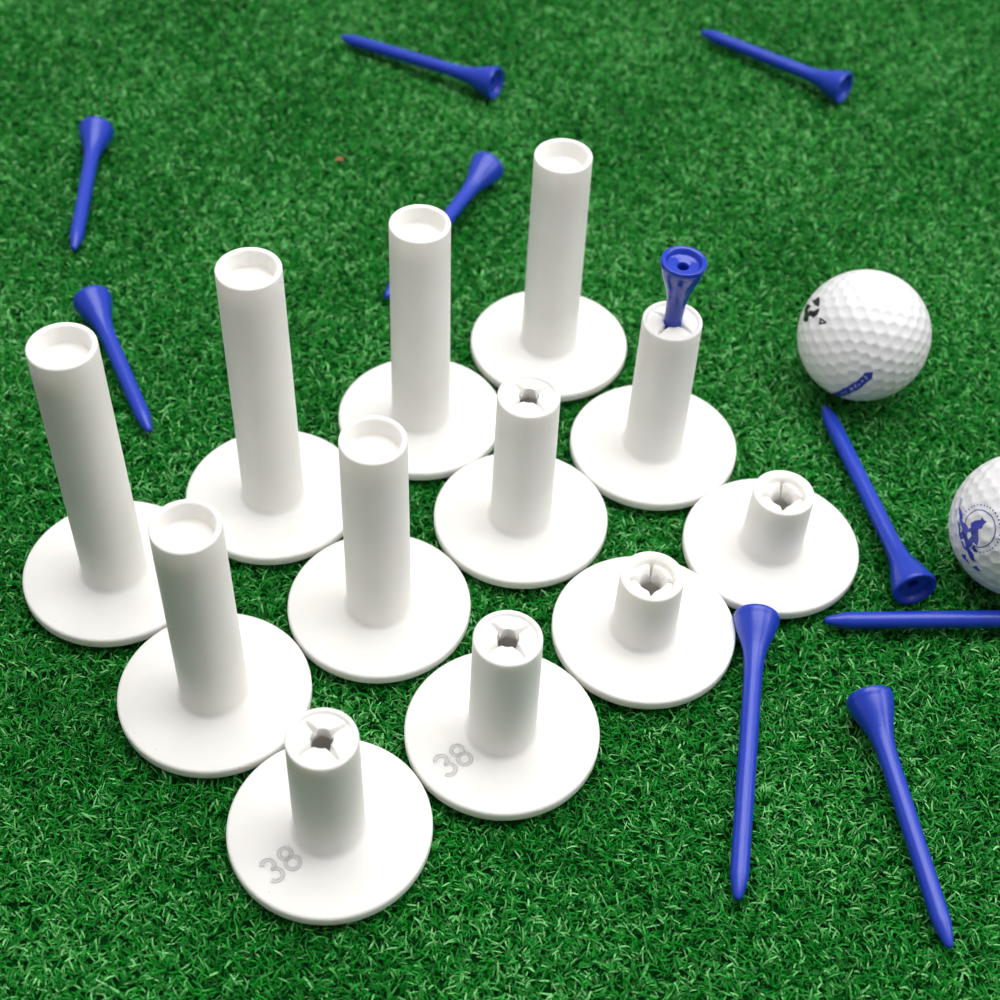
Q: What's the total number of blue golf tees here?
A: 10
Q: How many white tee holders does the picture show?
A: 12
